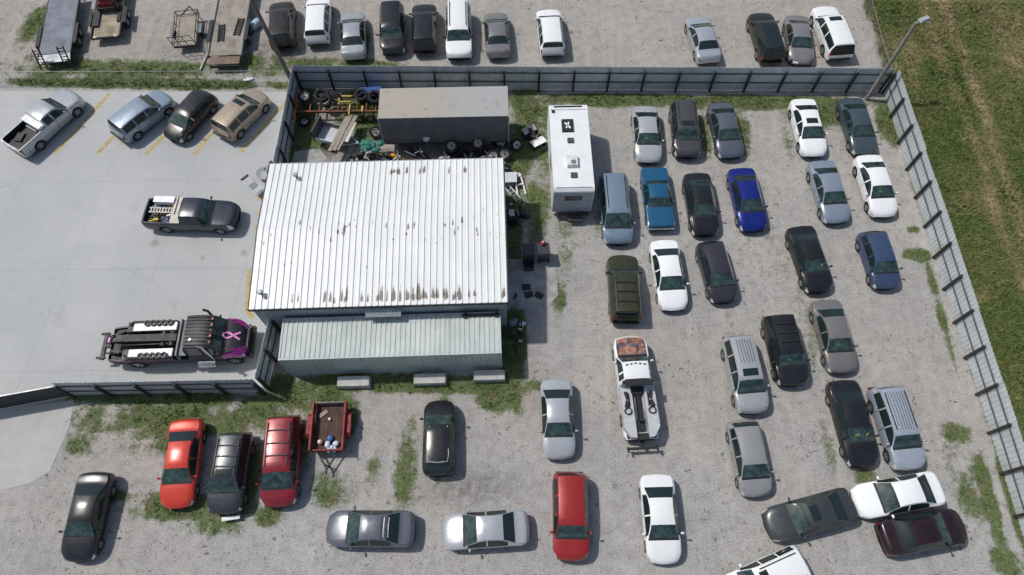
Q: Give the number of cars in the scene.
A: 51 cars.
